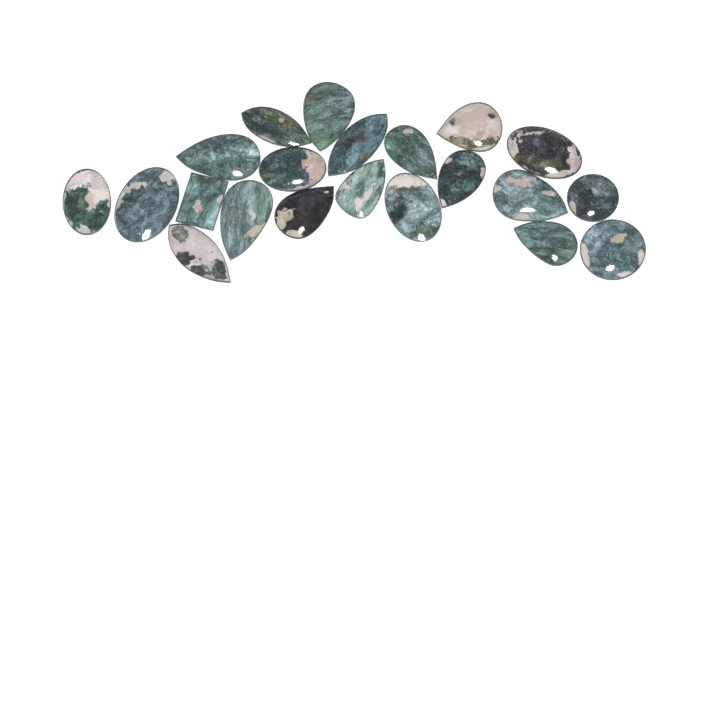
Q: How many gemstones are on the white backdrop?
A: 21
